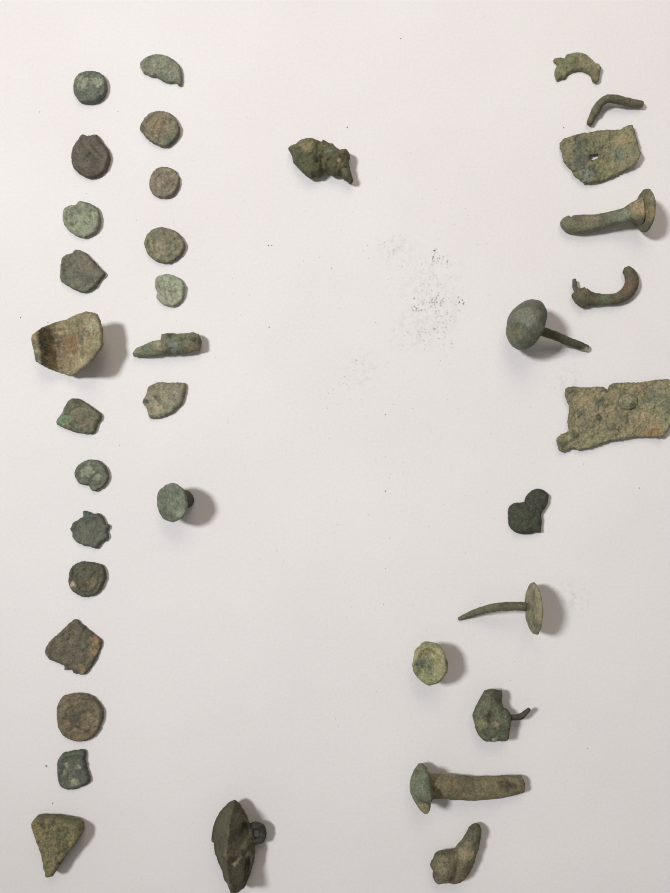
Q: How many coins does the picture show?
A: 17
